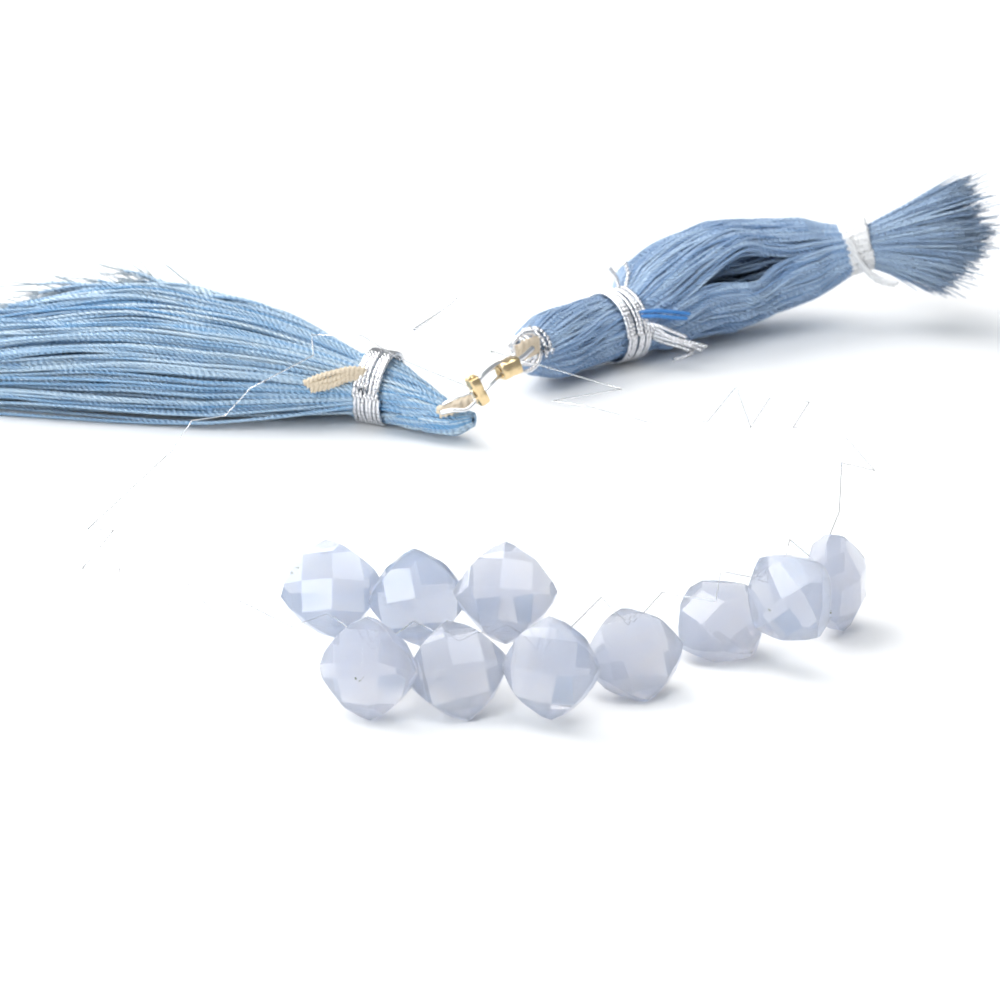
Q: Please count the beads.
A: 10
